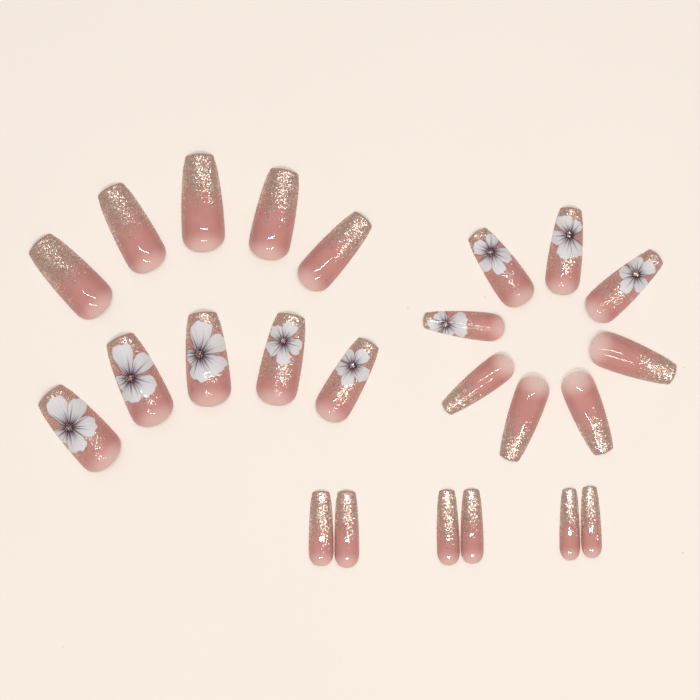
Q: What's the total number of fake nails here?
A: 24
